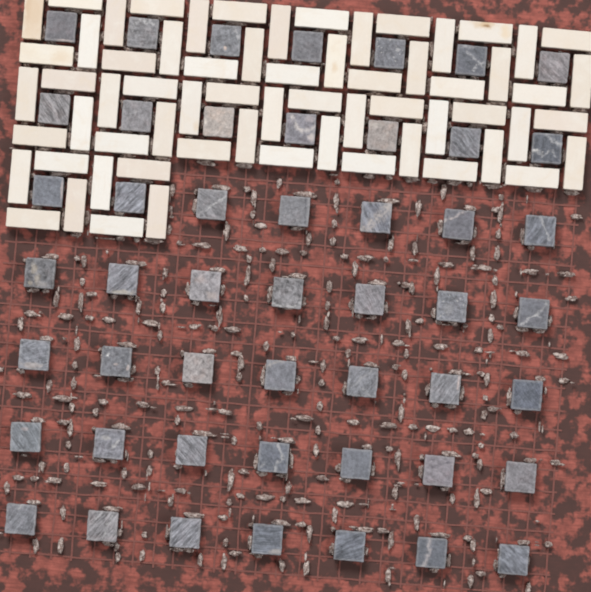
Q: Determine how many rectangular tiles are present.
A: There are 64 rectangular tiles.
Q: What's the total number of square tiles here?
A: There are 49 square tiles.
